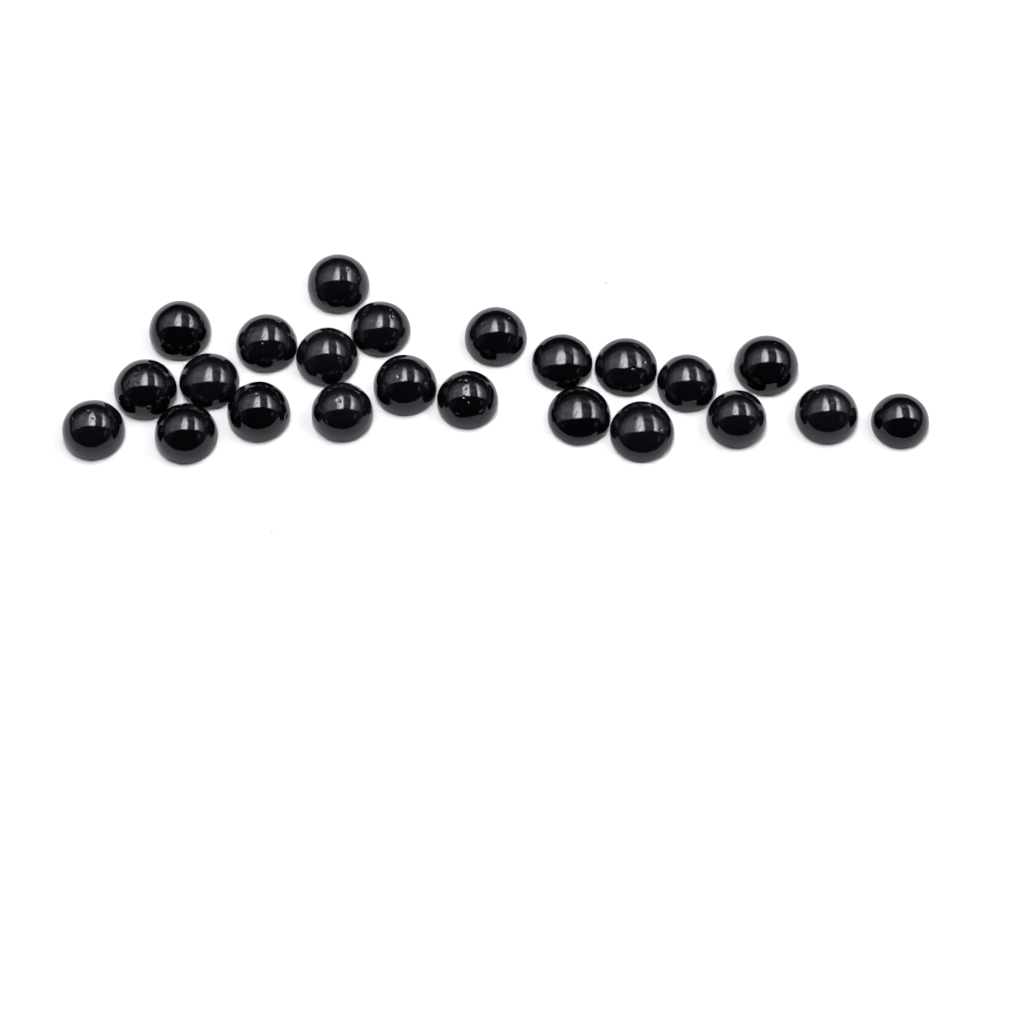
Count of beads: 23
